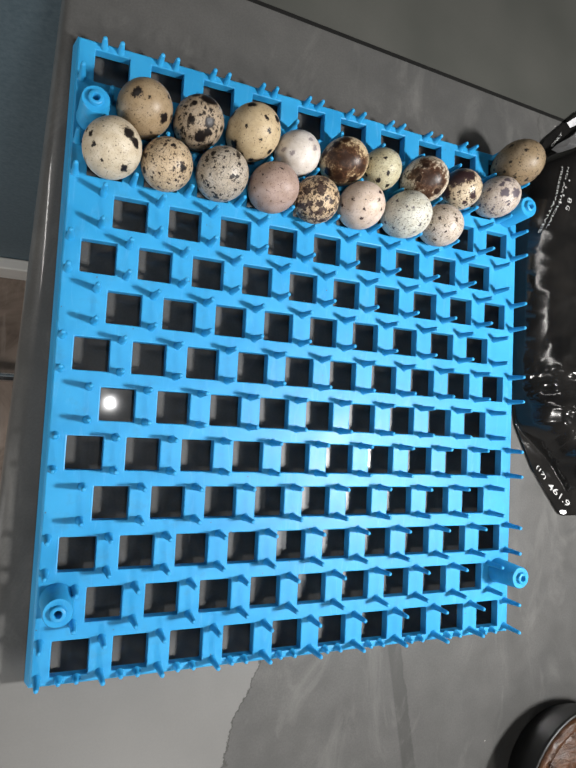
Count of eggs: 18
